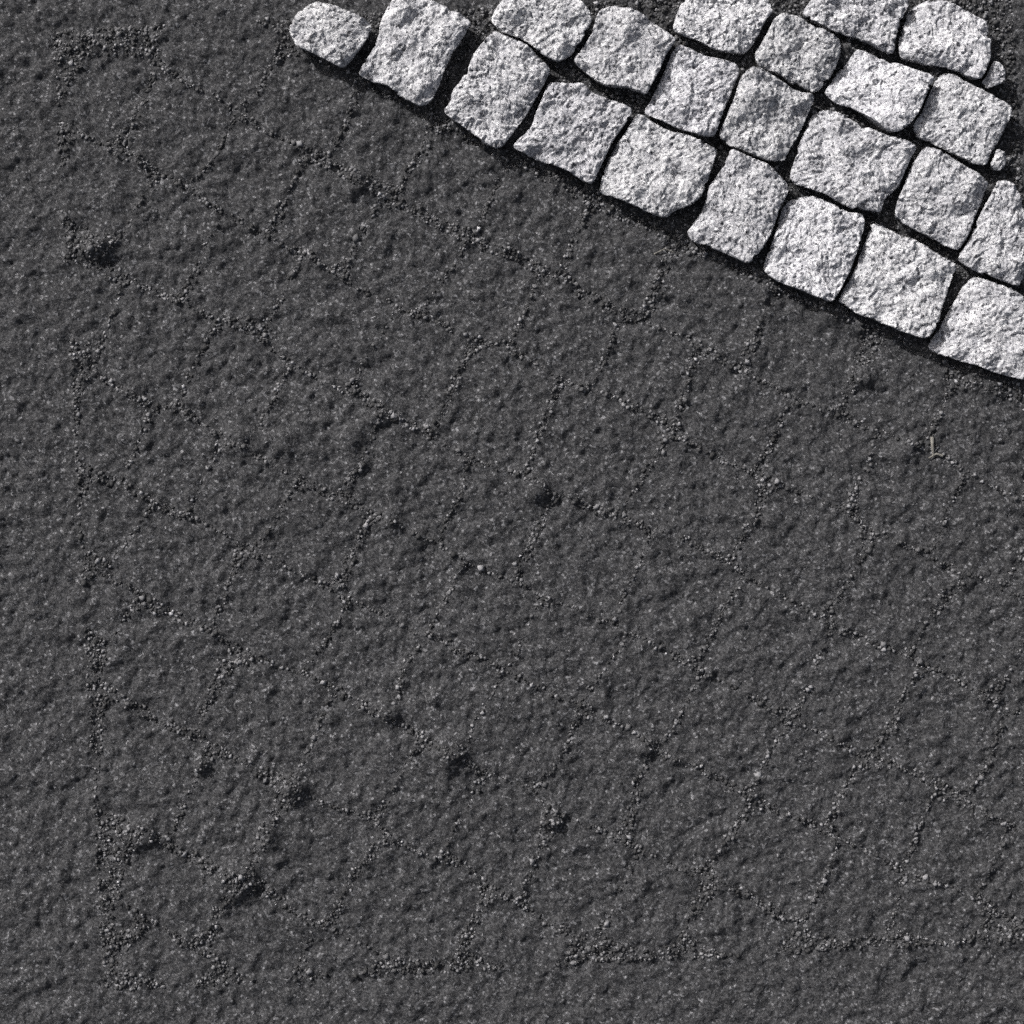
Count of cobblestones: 24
